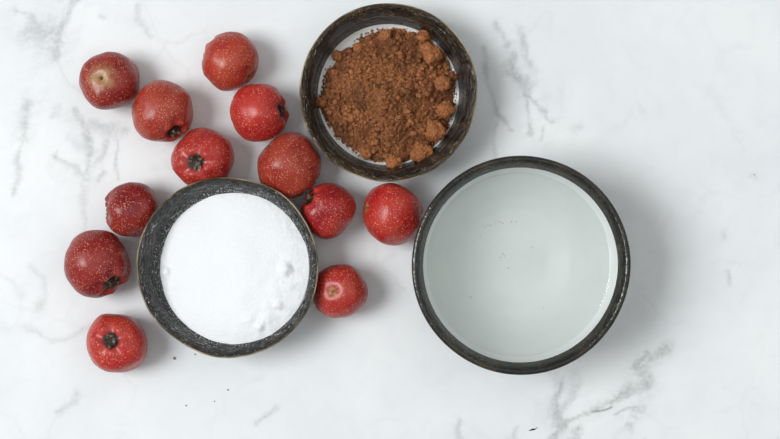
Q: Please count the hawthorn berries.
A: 12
